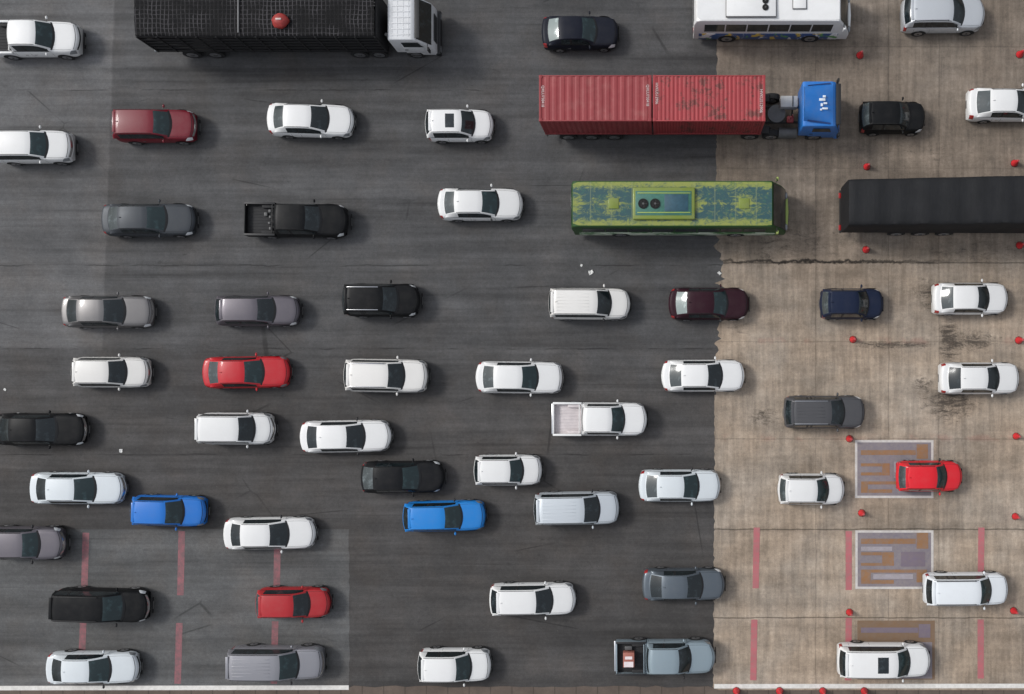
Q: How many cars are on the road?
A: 51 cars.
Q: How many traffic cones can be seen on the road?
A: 18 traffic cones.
